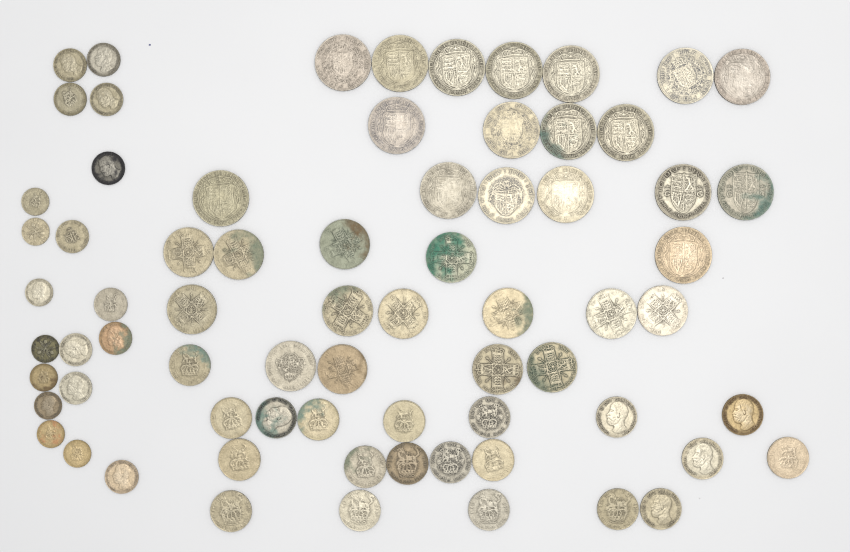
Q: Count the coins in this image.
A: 71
